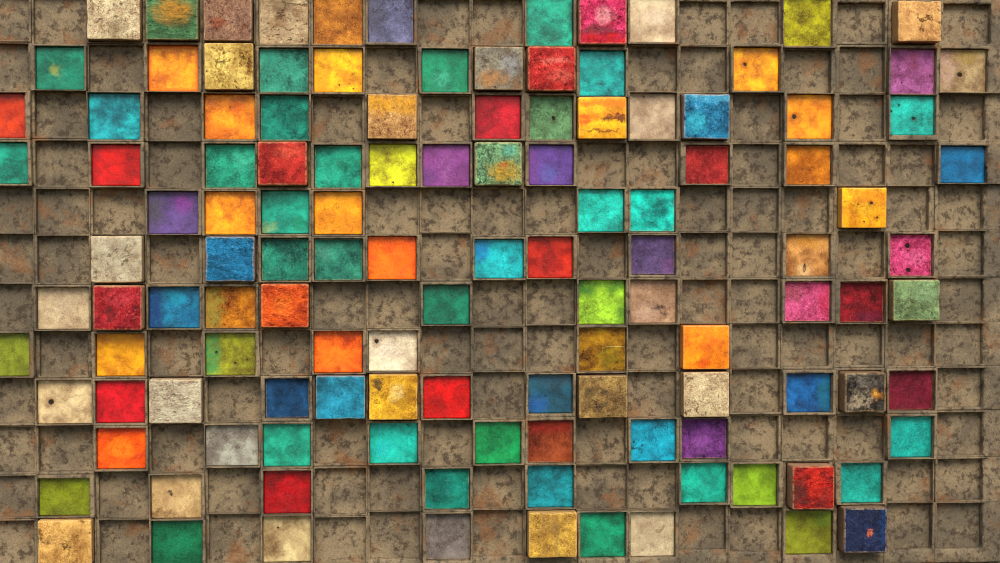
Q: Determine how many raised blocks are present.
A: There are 30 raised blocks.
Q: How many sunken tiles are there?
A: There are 92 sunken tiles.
